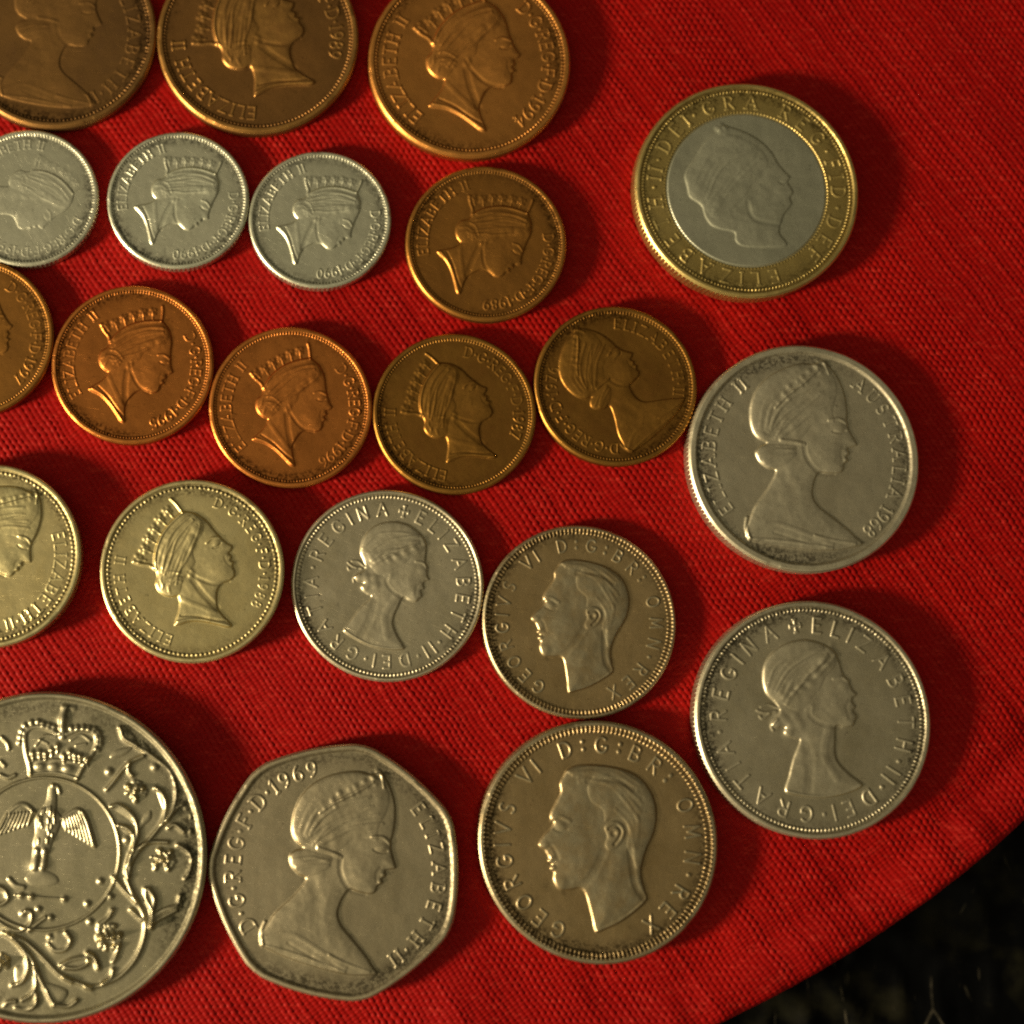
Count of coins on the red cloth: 22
